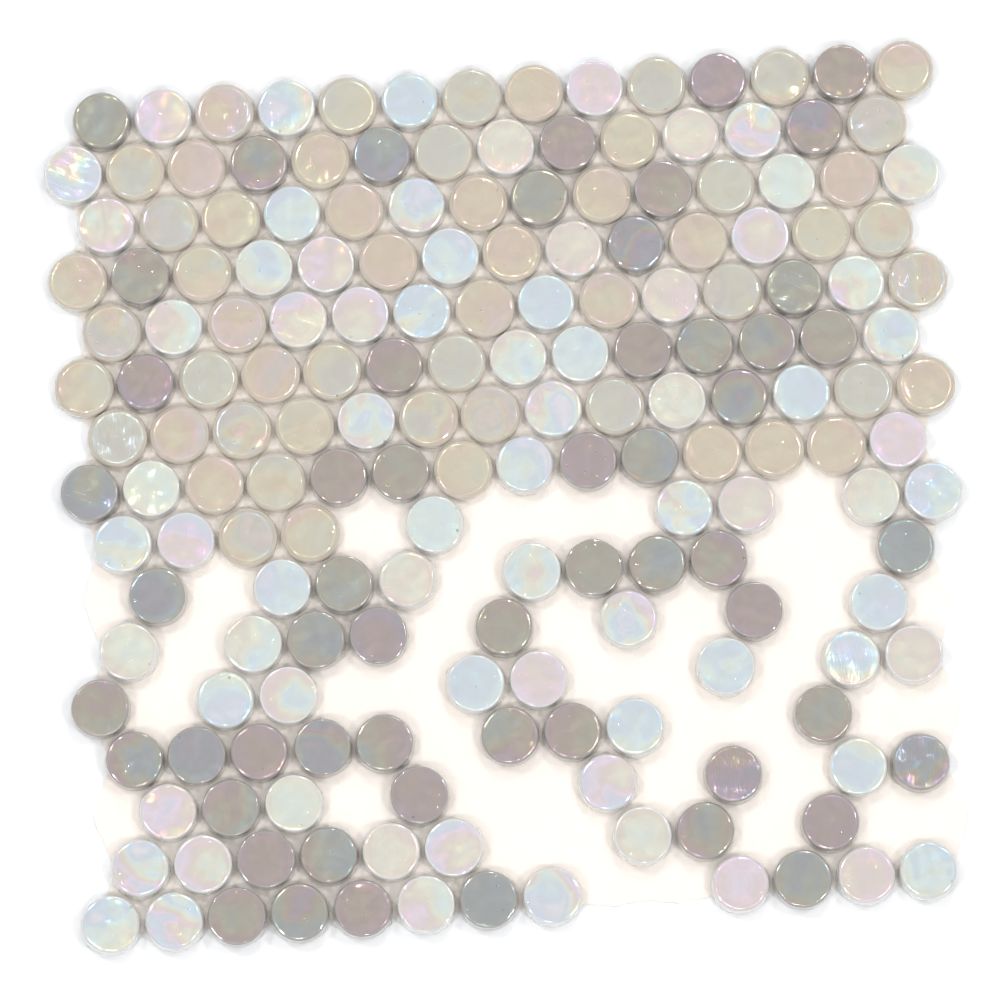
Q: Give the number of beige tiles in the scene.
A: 55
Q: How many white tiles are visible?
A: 73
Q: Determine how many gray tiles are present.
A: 56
